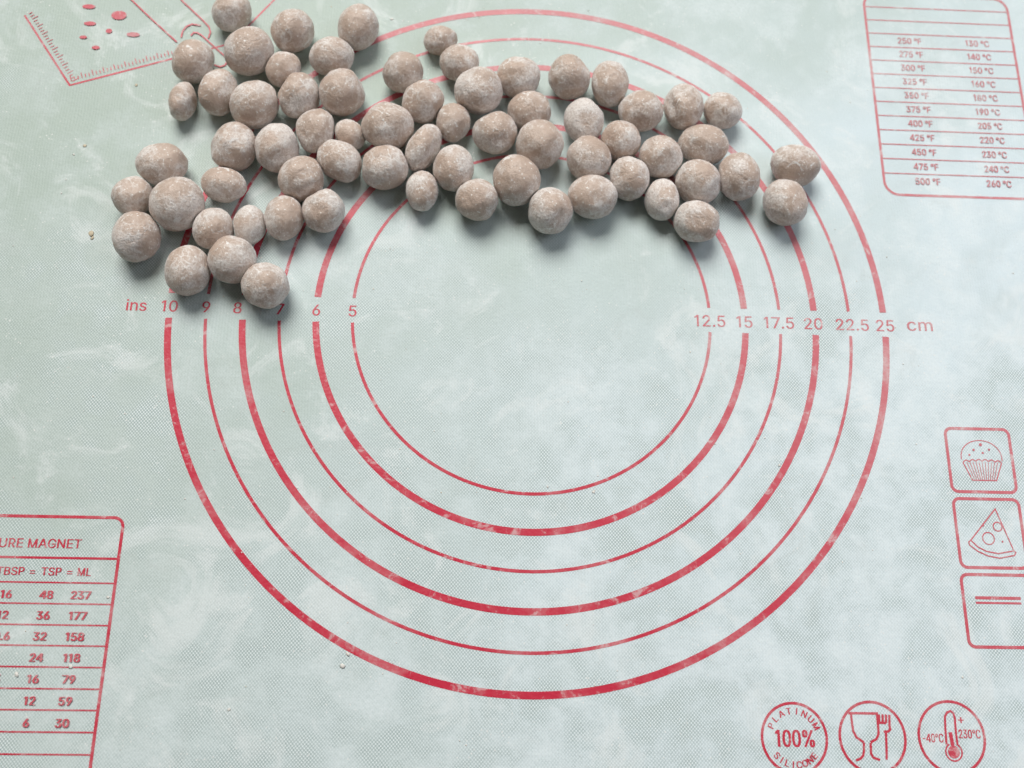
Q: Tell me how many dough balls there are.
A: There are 66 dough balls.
